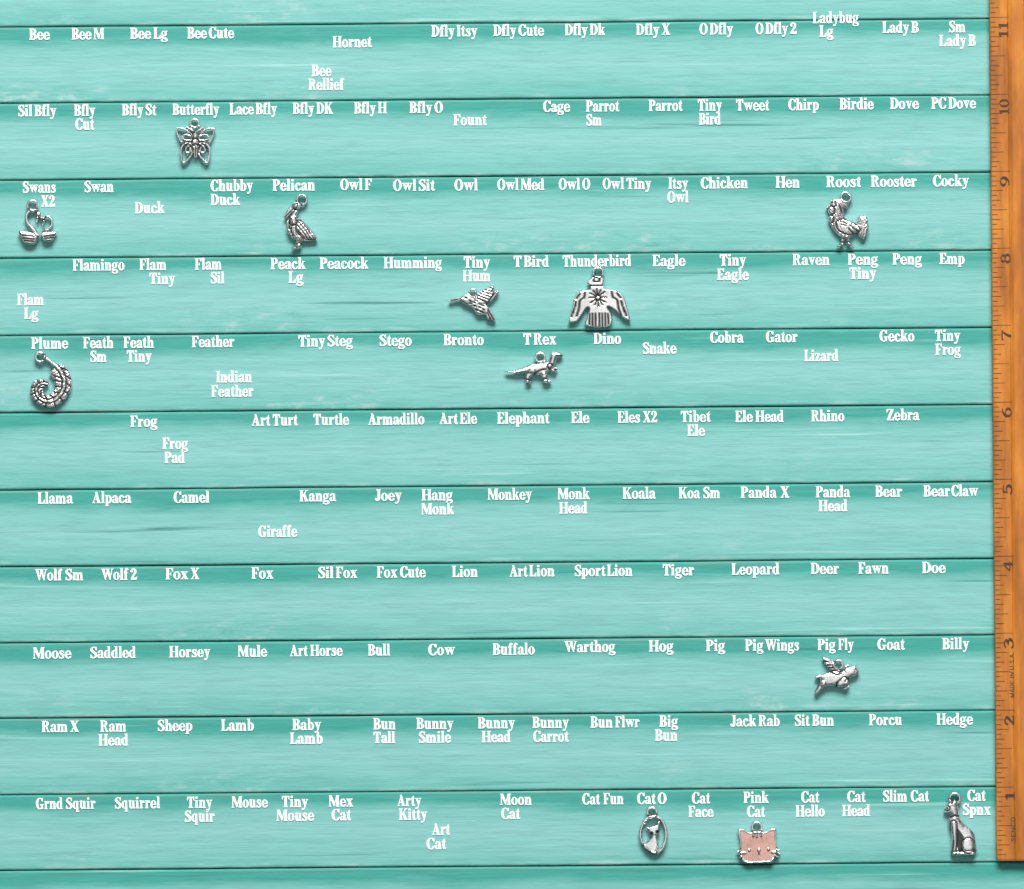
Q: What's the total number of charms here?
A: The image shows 12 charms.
